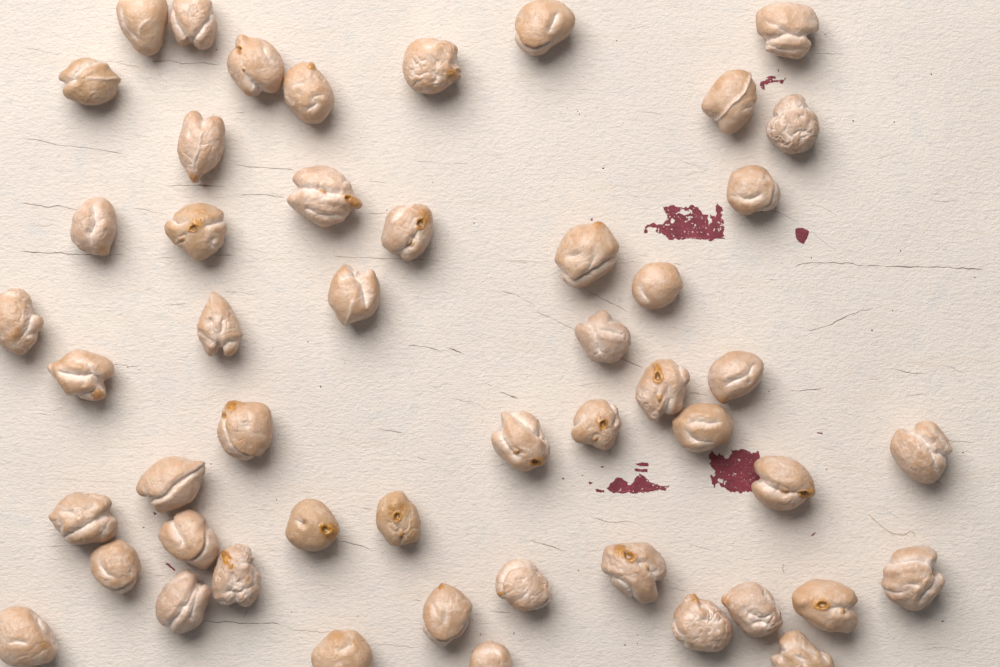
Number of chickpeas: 50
